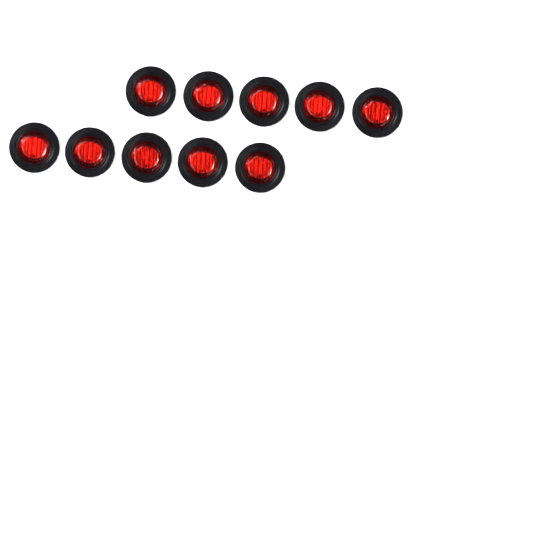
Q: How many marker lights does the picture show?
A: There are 10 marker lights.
